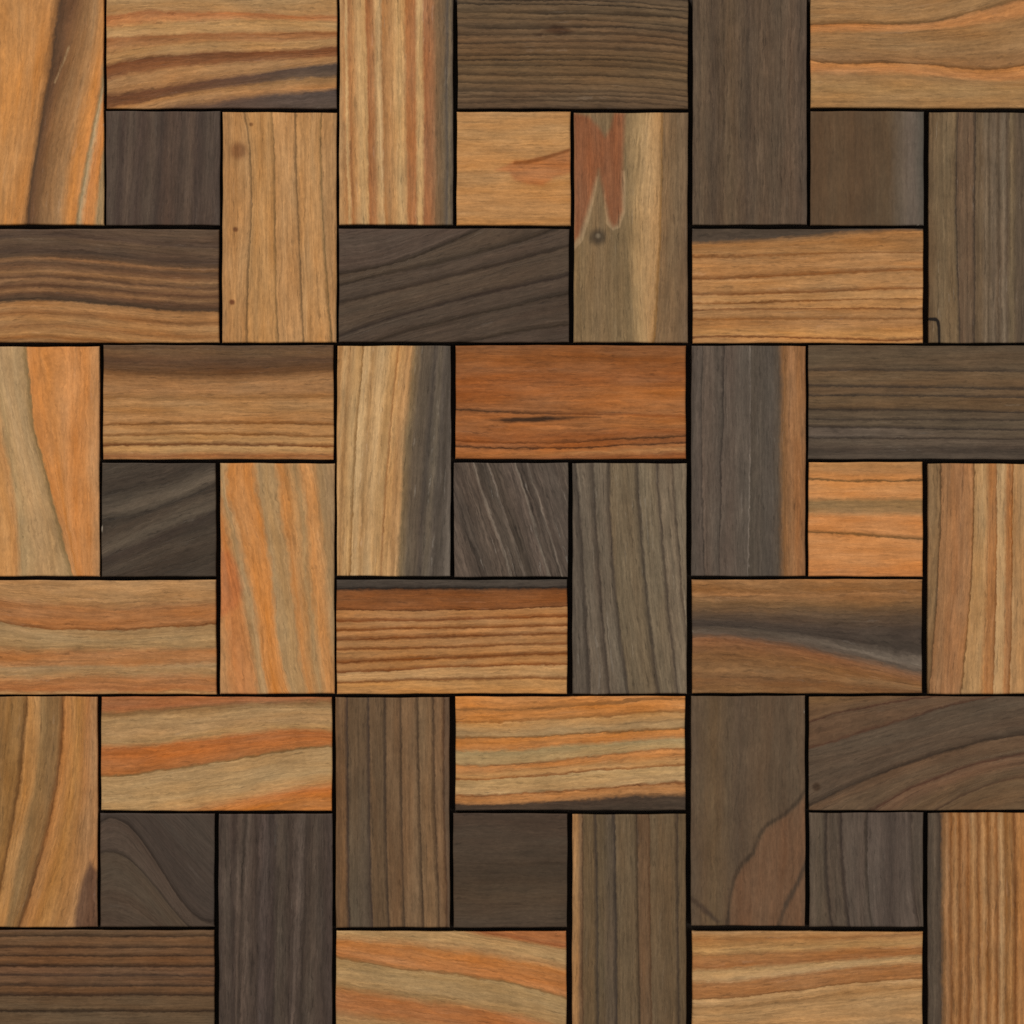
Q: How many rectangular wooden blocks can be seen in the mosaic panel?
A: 36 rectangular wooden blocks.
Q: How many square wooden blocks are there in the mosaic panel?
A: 9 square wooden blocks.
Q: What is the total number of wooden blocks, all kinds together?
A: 45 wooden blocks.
